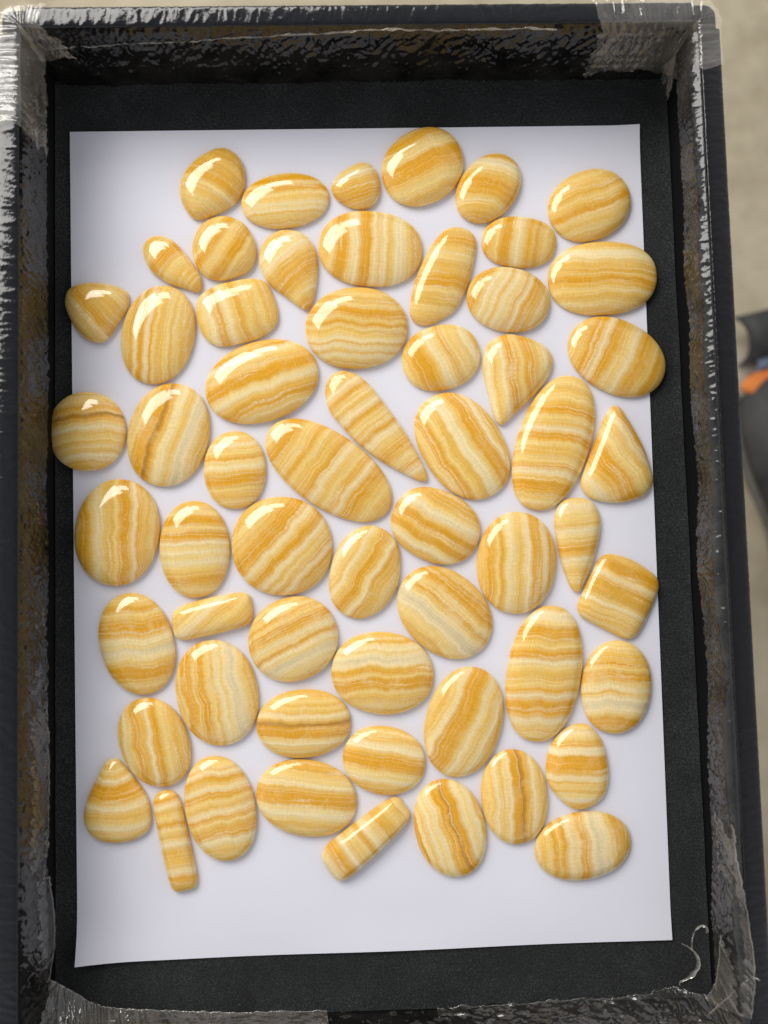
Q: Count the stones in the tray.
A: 59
